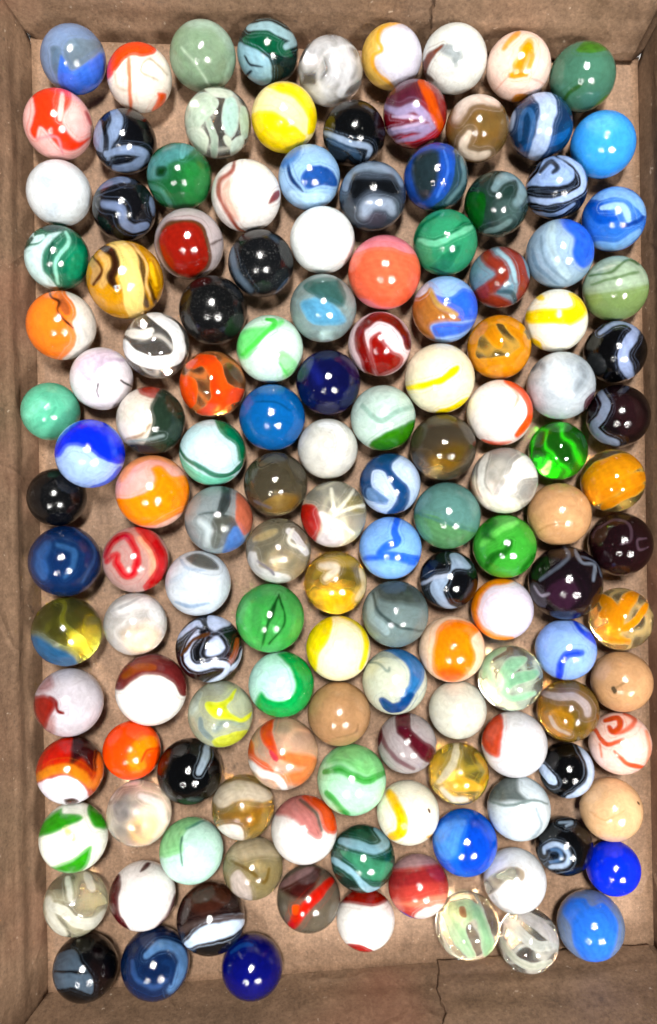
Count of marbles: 140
